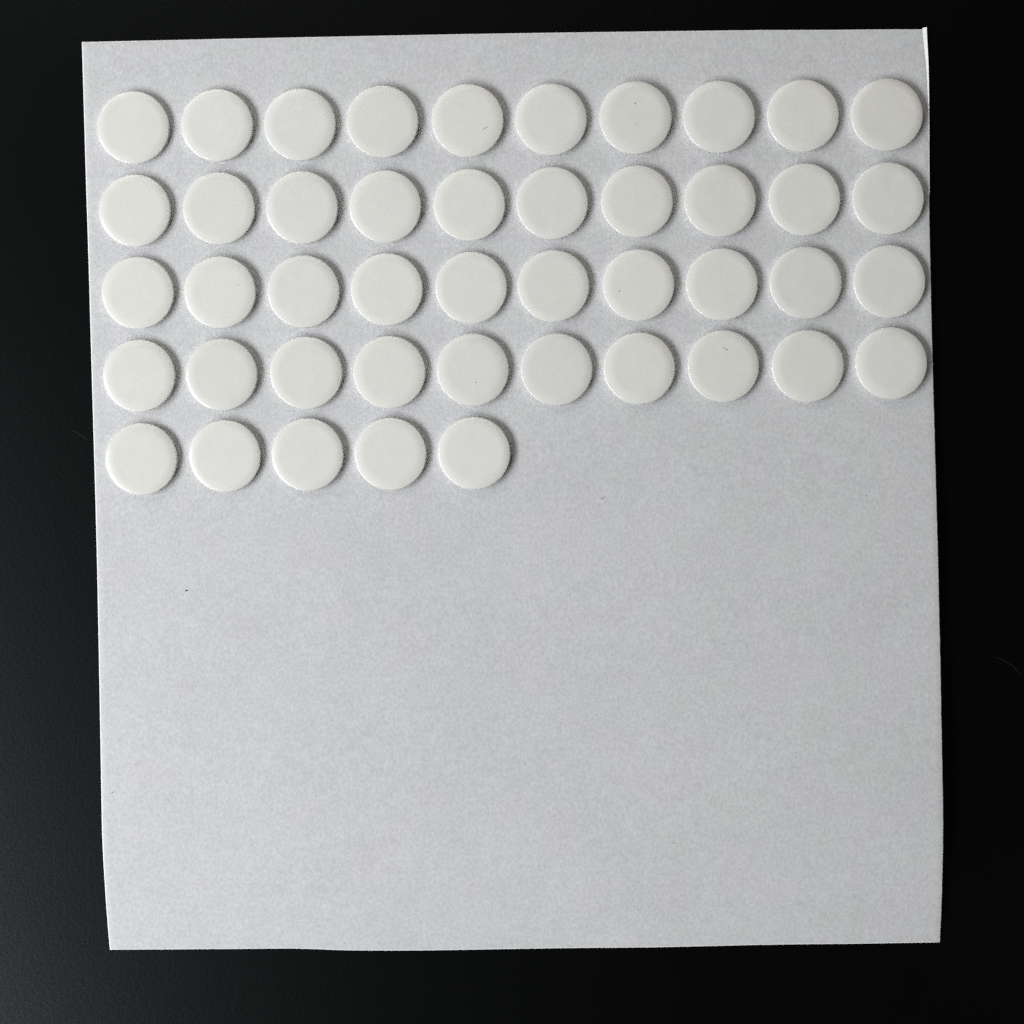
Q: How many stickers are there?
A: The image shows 45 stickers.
